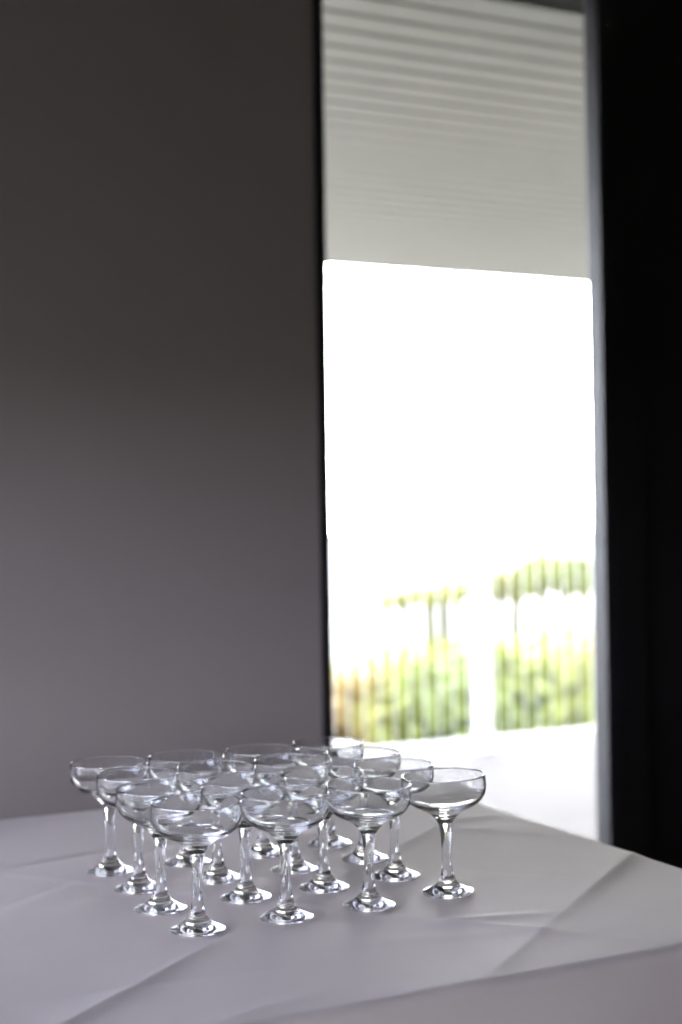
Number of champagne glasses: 16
